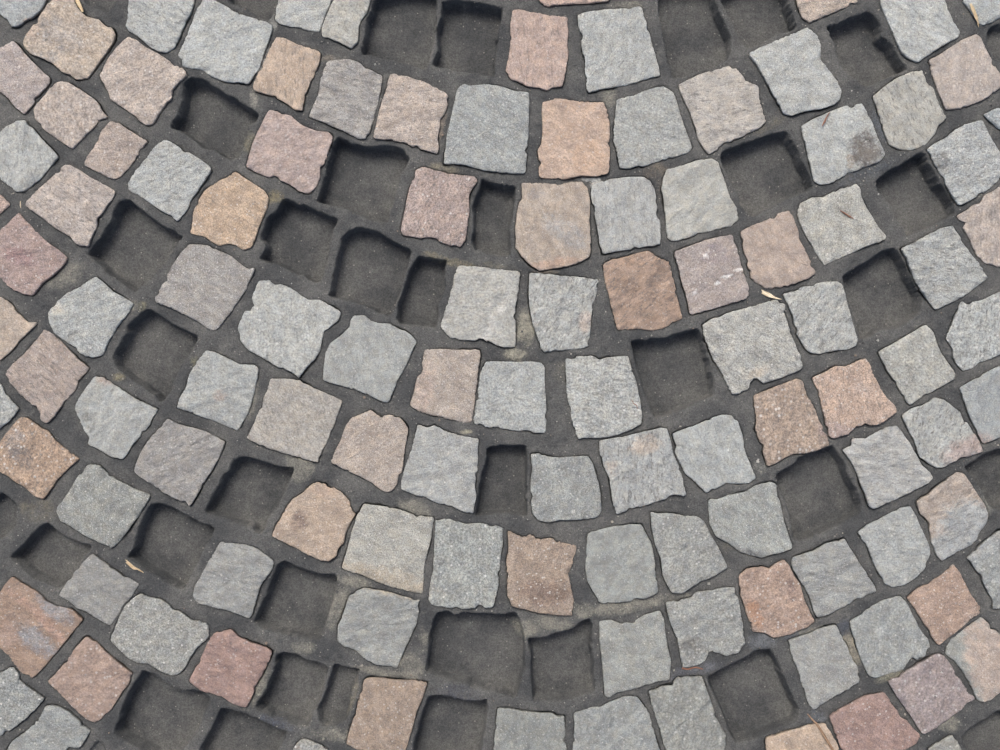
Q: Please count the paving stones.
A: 114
